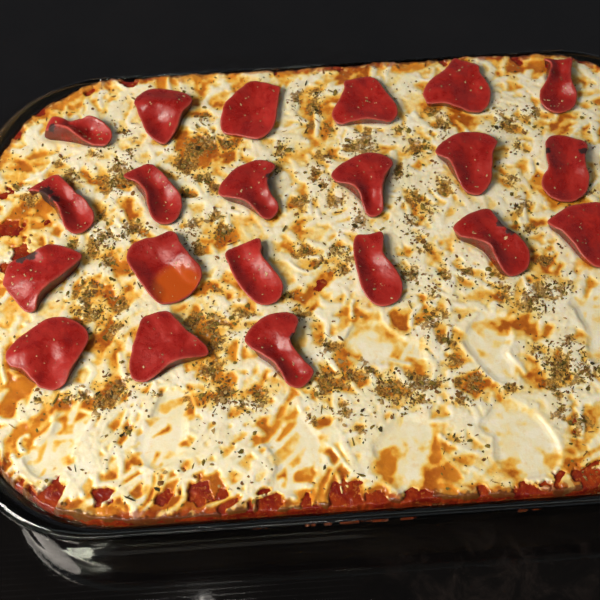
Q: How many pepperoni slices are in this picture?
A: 21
